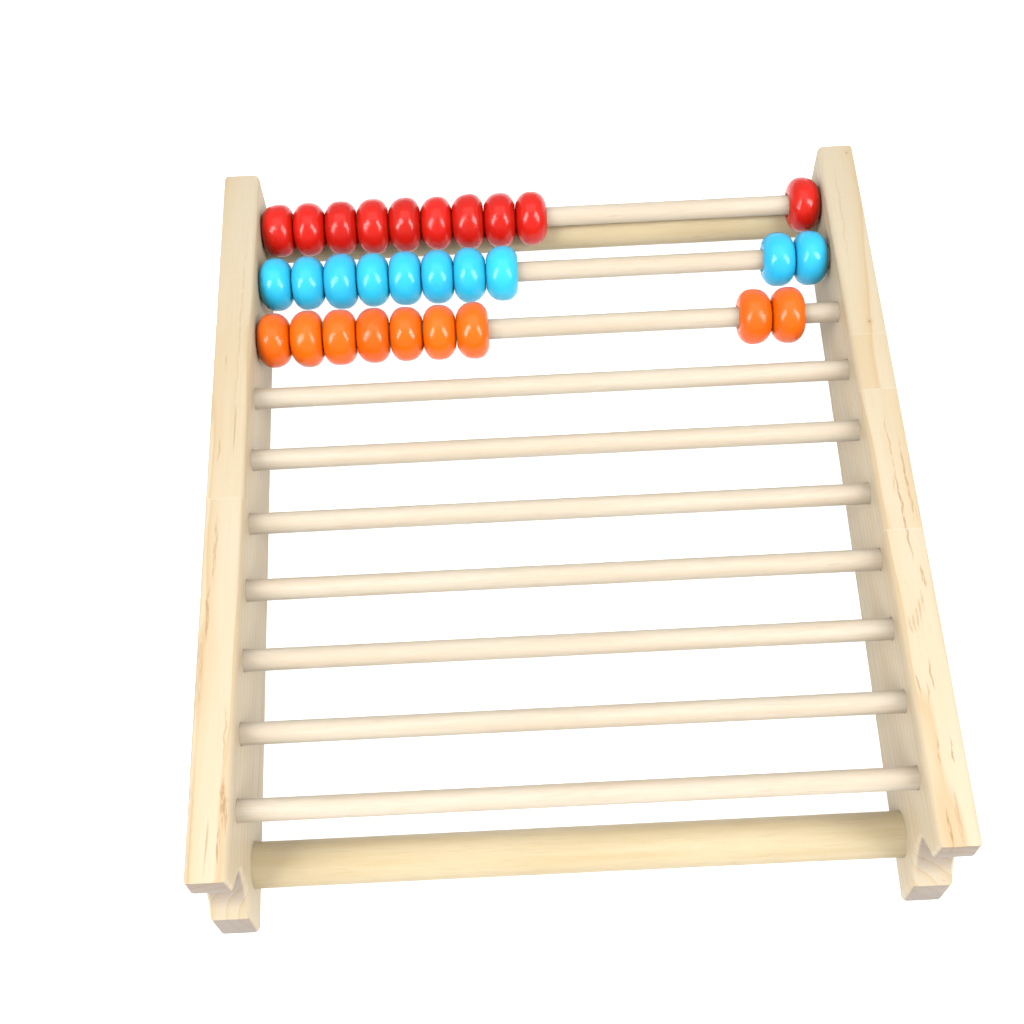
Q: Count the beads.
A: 29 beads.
